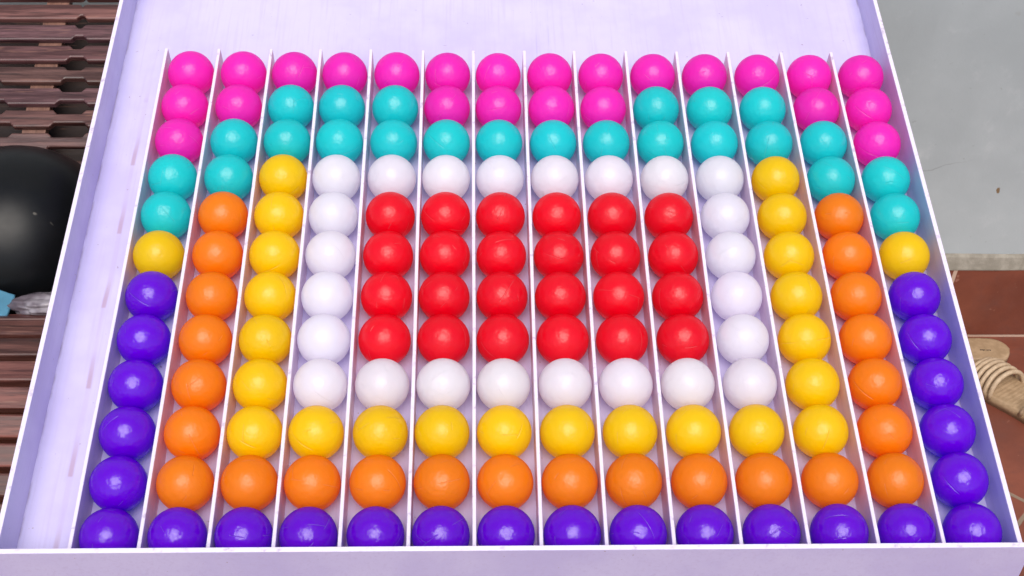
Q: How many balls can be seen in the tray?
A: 168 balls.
